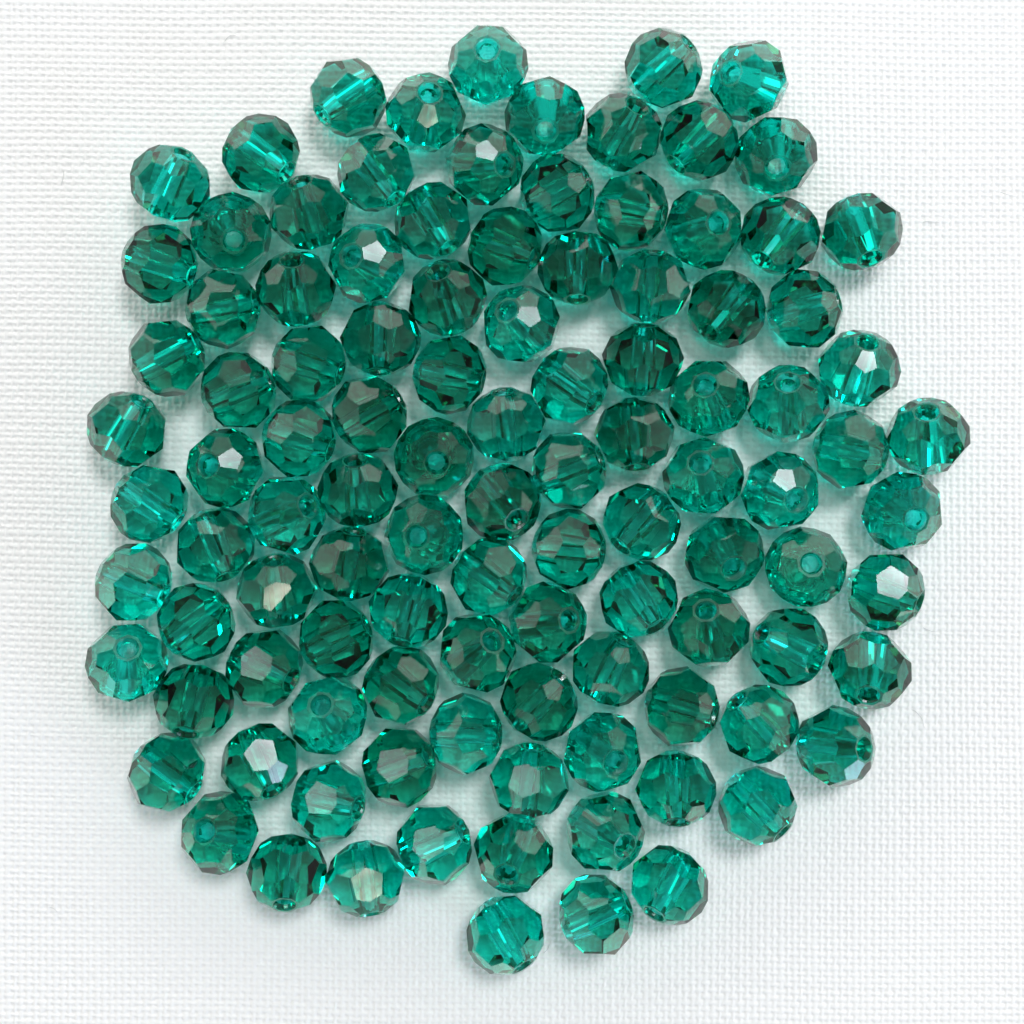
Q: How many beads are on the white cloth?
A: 107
